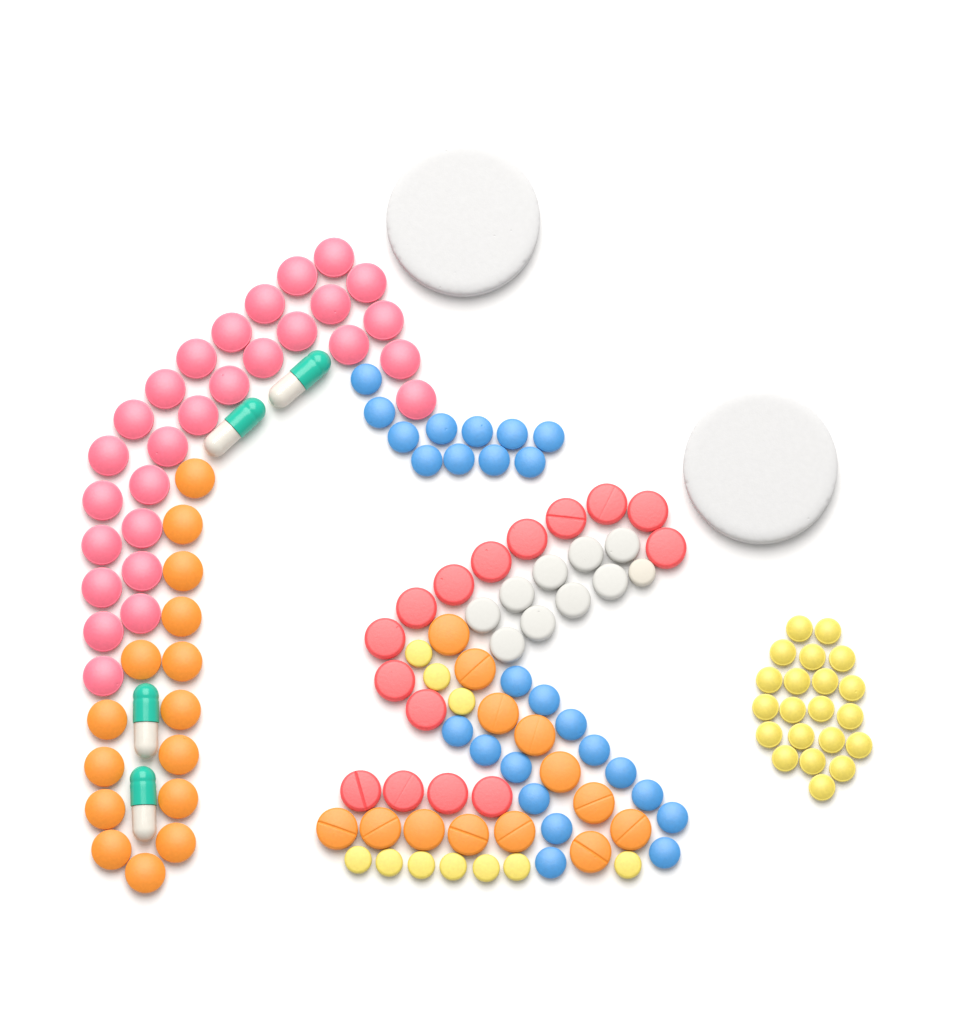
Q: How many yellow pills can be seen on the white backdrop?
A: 31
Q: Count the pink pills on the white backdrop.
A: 28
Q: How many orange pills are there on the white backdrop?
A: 28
